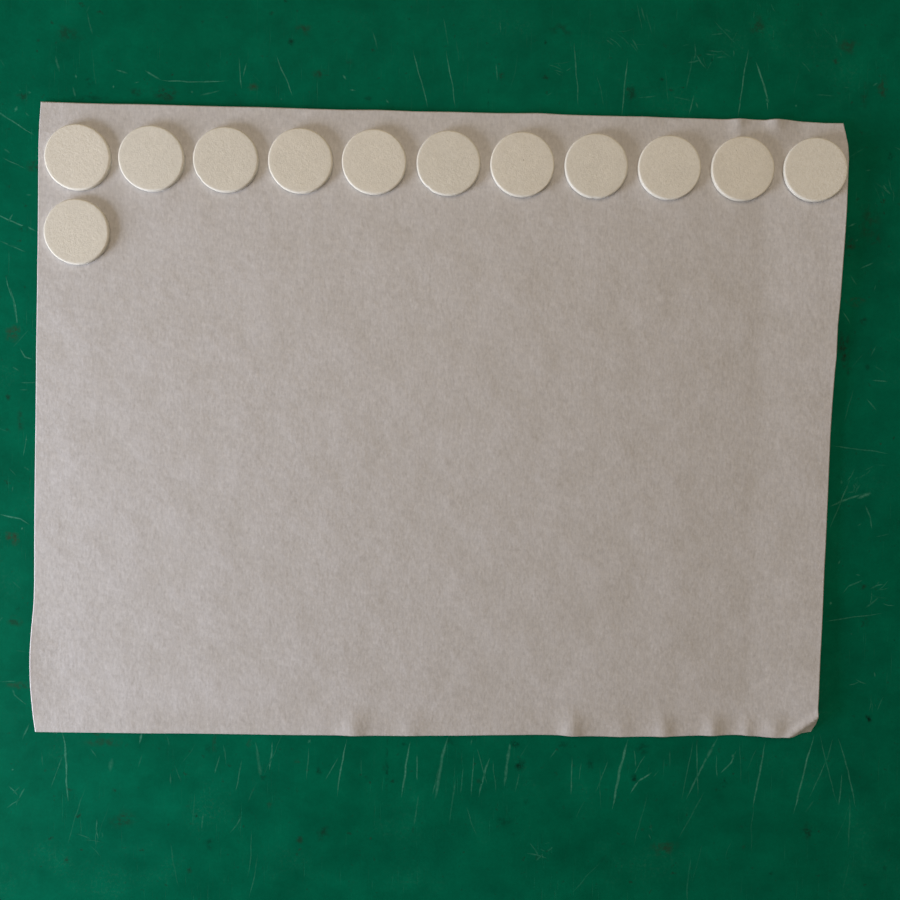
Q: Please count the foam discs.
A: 12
